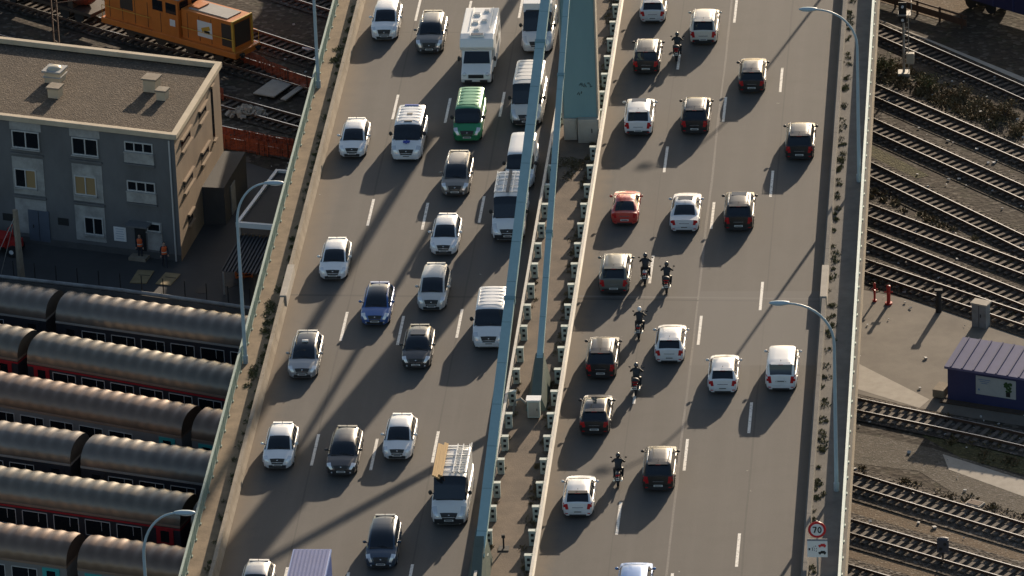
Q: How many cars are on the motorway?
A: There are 34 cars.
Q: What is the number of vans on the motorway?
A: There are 8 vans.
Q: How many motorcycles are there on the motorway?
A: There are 6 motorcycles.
